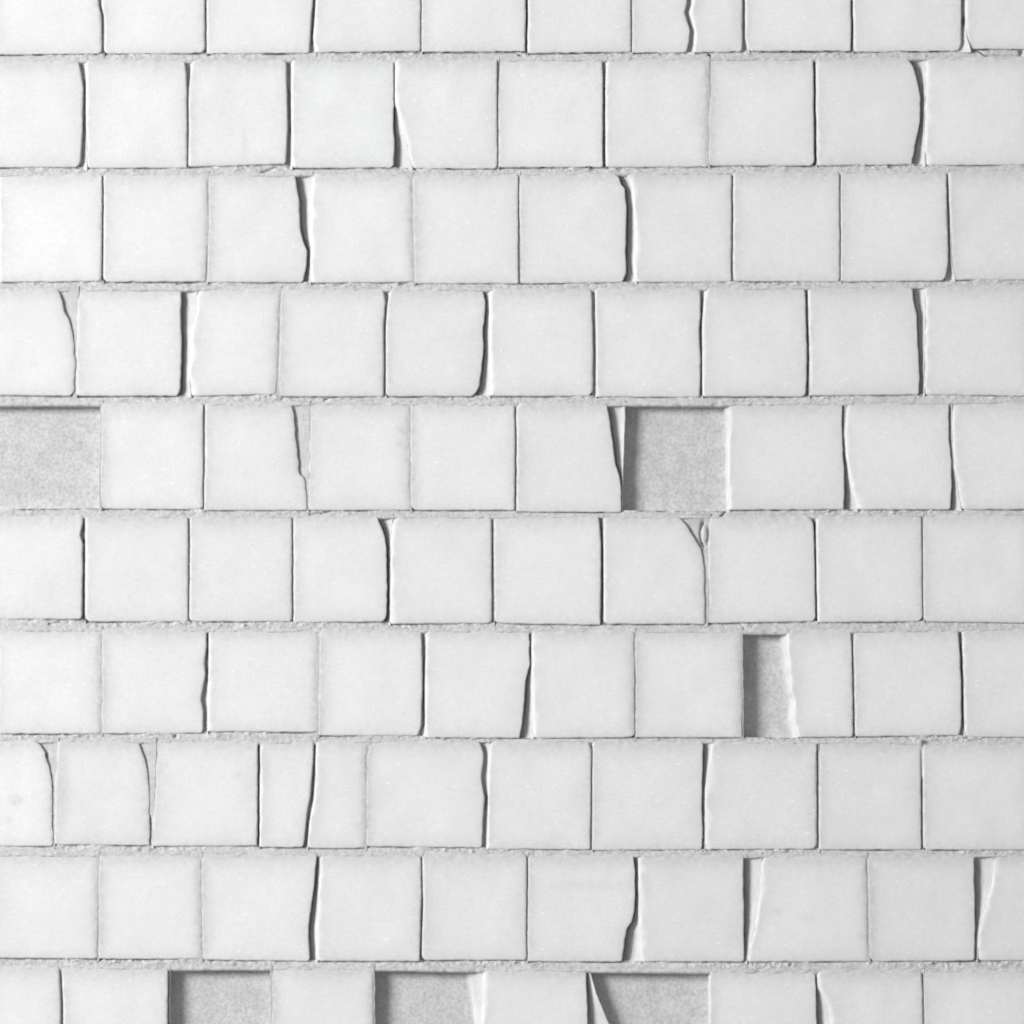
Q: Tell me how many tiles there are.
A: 97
